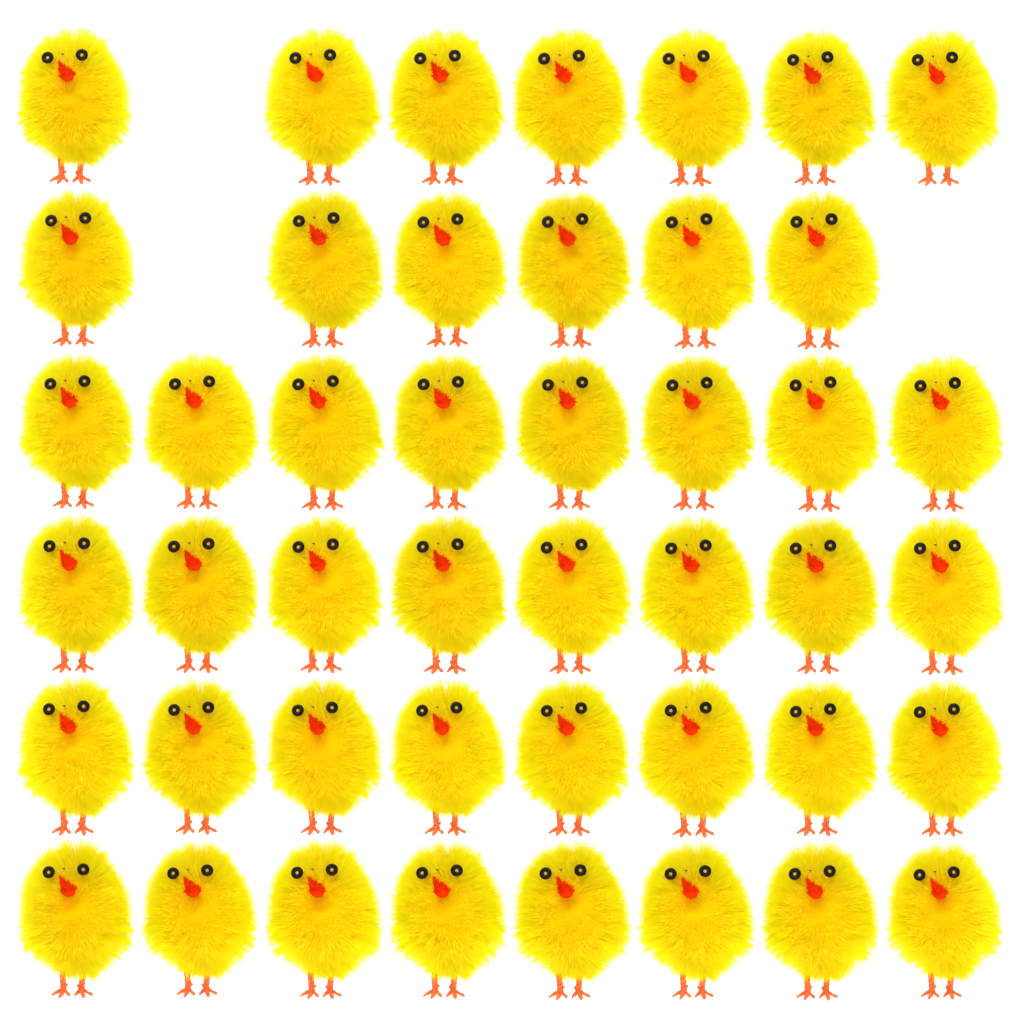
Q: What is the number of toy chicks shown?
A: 45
